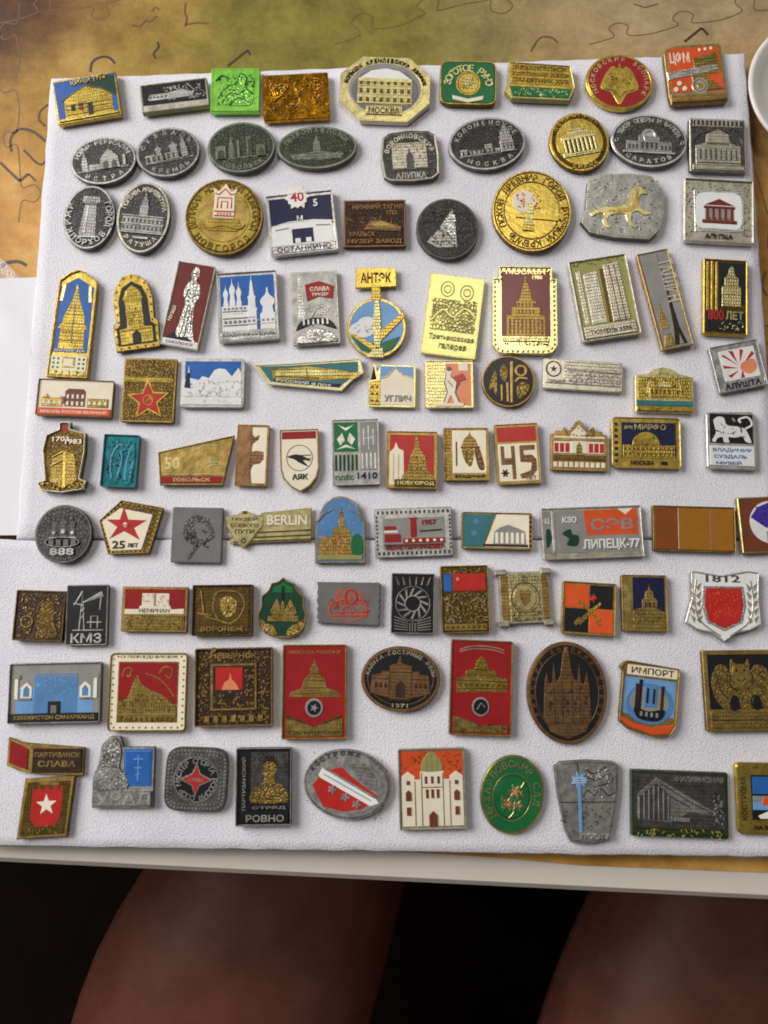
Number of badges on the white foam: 101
